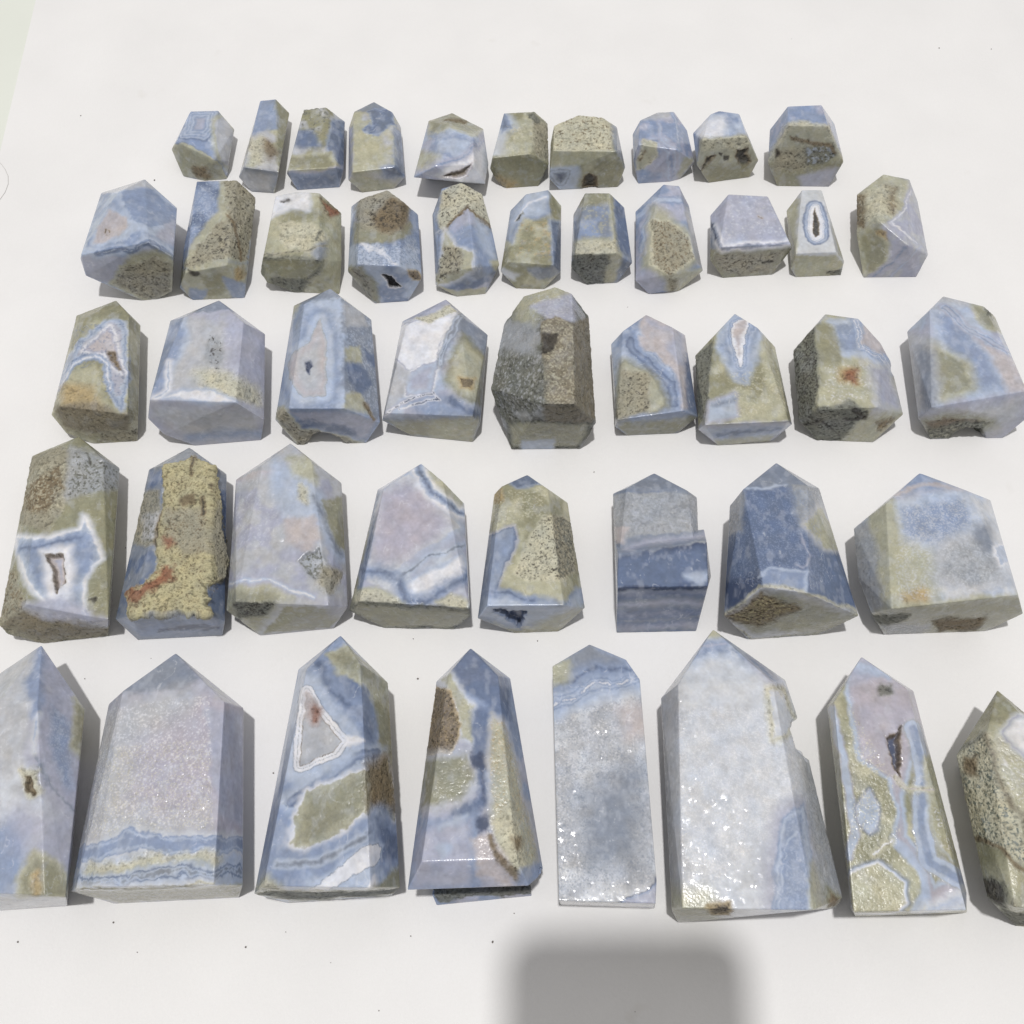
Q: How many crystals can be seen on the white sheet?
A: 46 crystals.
